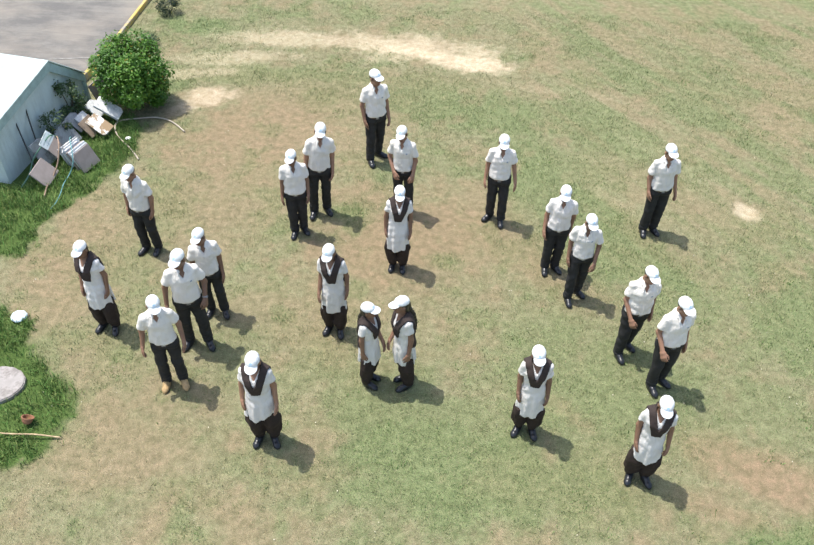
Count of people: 22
